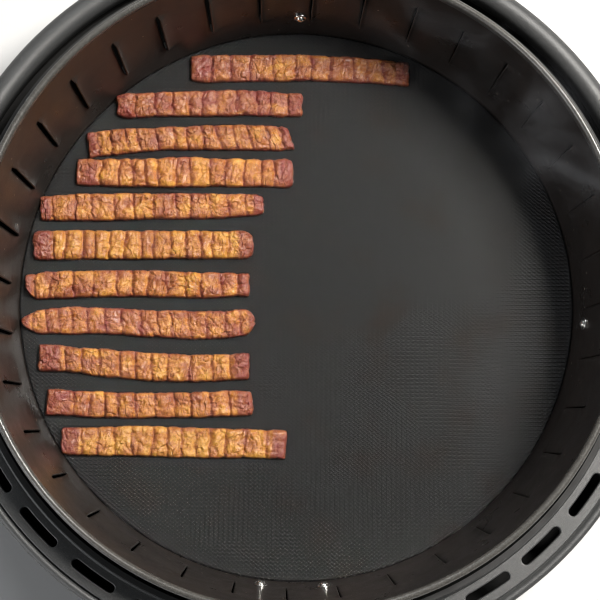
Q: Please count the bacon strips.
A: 11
